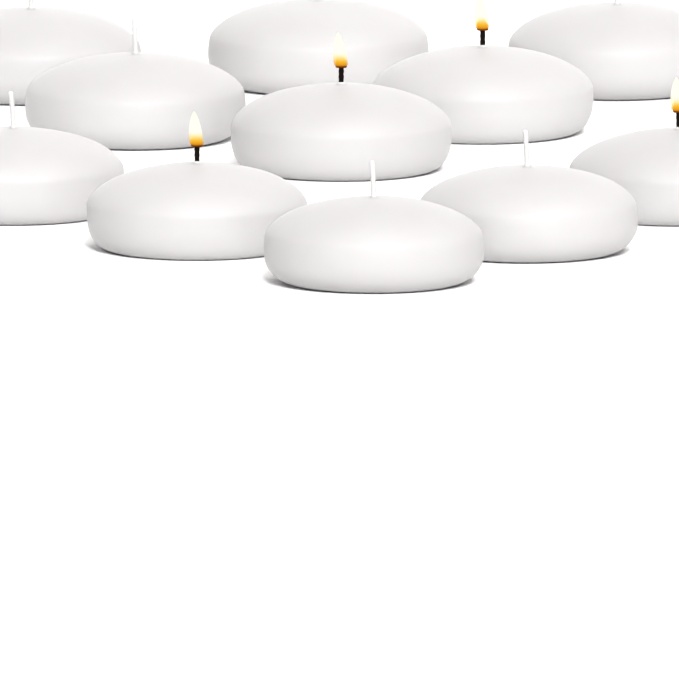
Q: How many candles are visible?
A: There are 11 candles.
